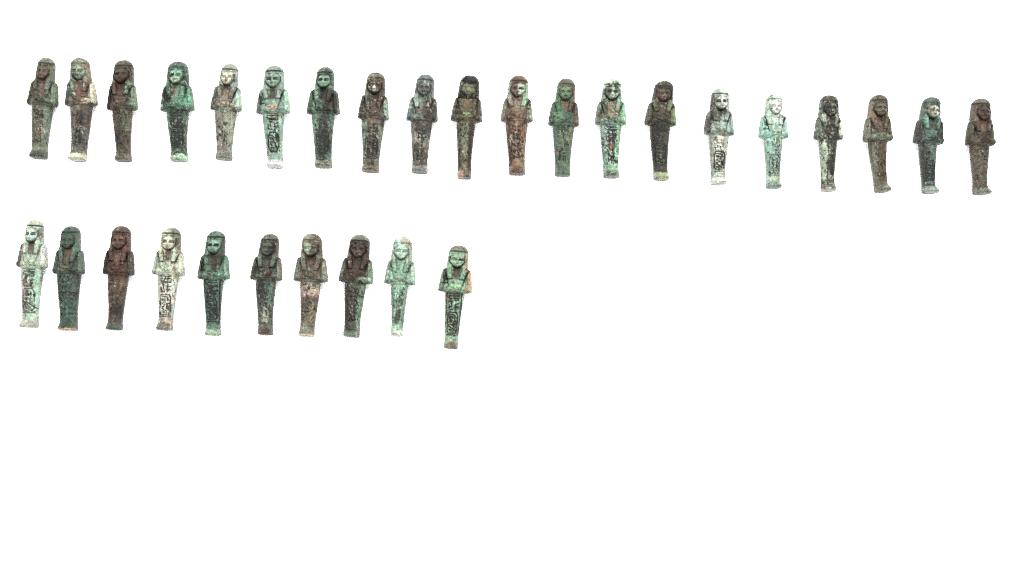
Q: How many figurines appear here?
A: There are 30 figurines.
